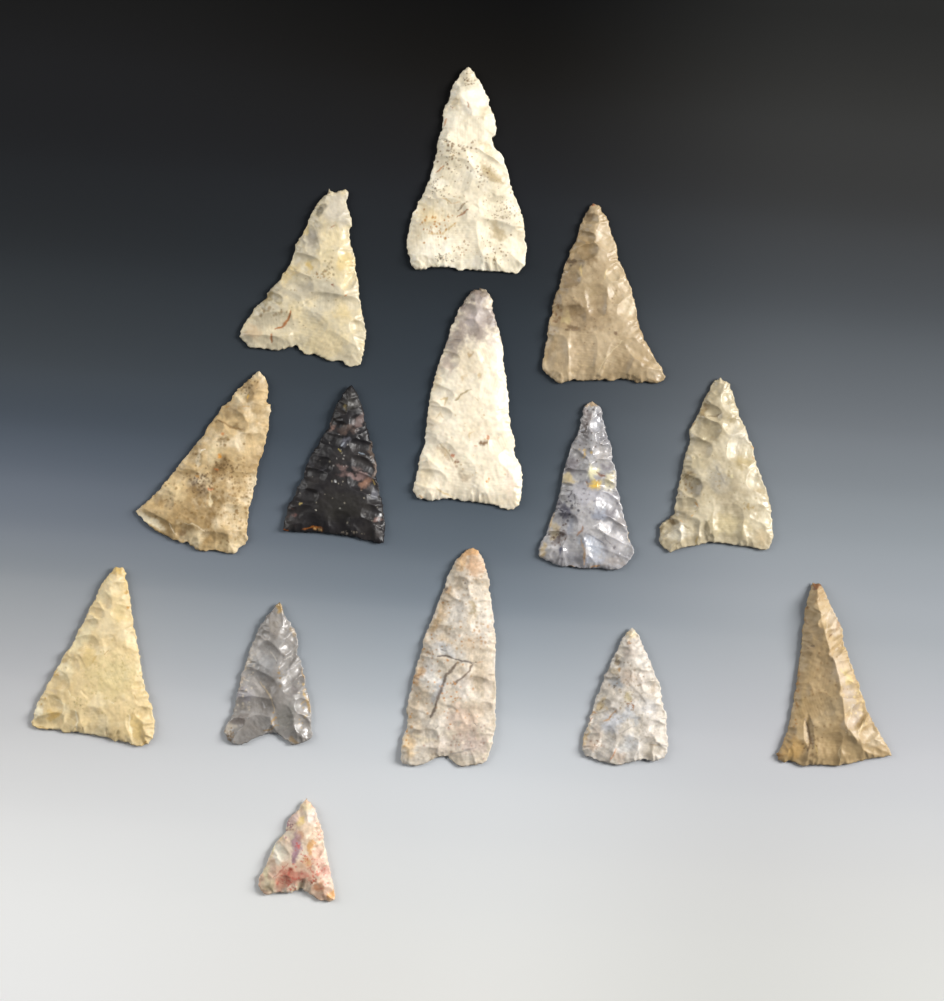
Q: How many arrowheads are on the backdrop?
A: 14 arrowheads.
